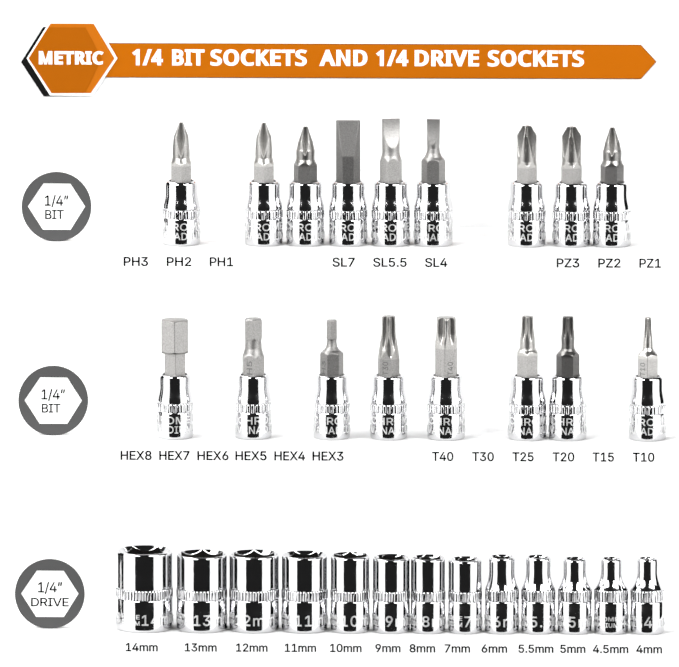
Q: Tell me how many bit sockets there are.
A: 17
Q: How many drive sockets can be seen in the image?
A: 13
